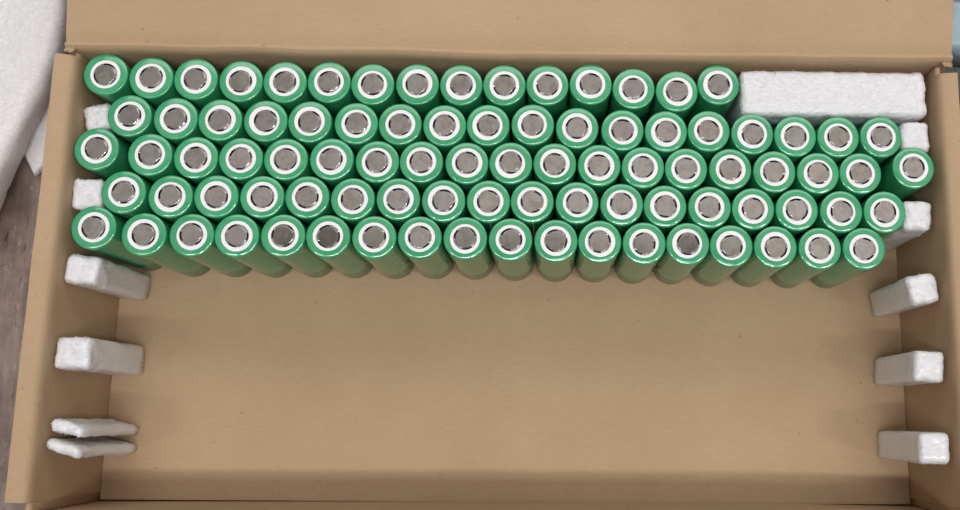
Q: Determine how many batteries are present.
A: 88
